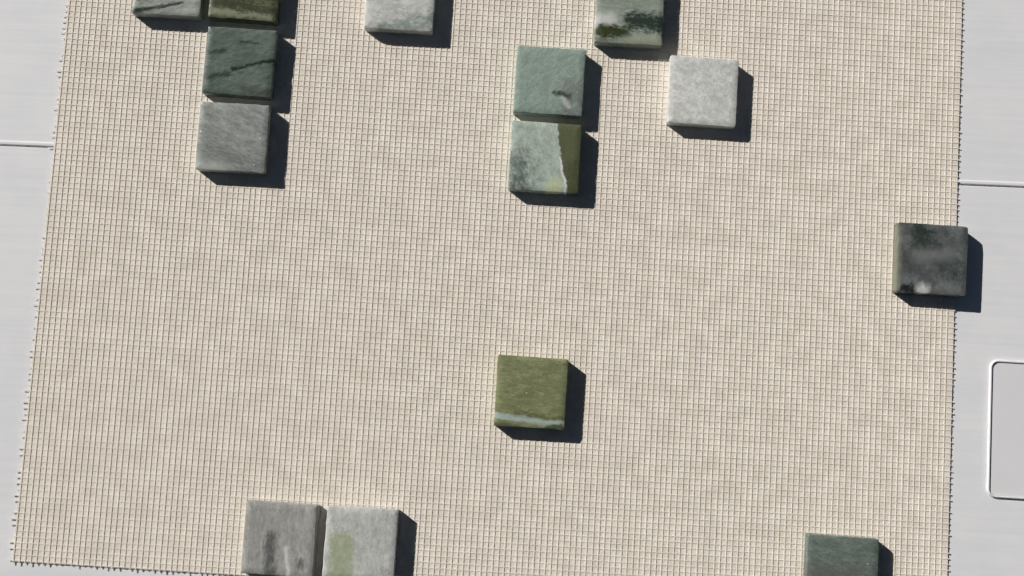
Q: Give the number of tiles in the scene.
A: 14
